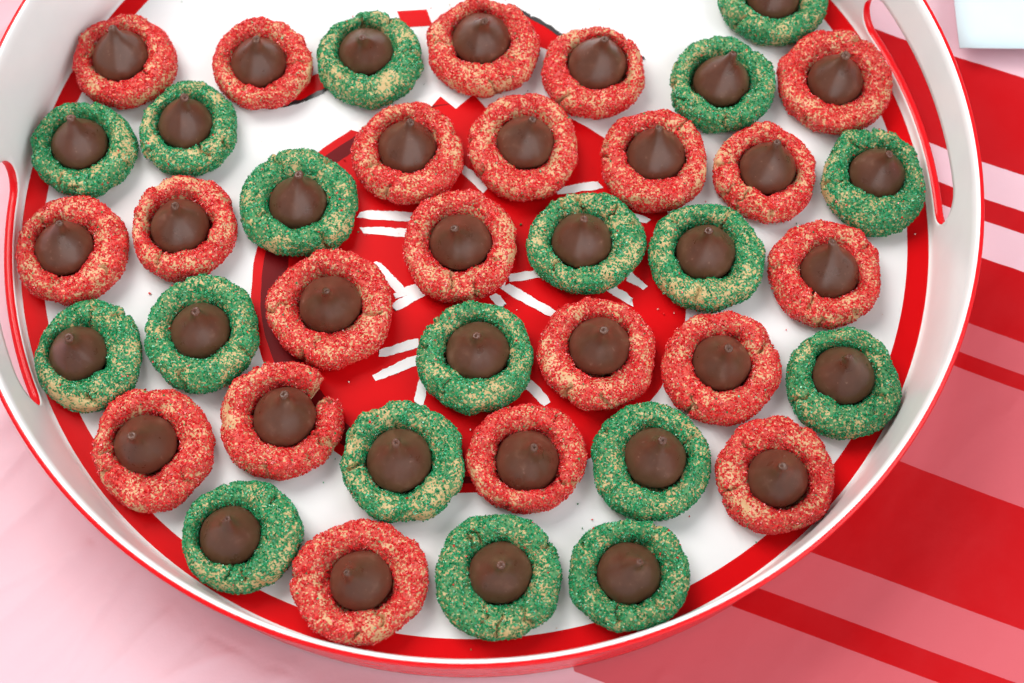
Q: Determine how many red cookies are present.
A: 21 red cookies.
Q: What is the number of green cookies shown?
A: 18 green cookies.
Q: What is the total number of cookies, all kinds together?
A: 39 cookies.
